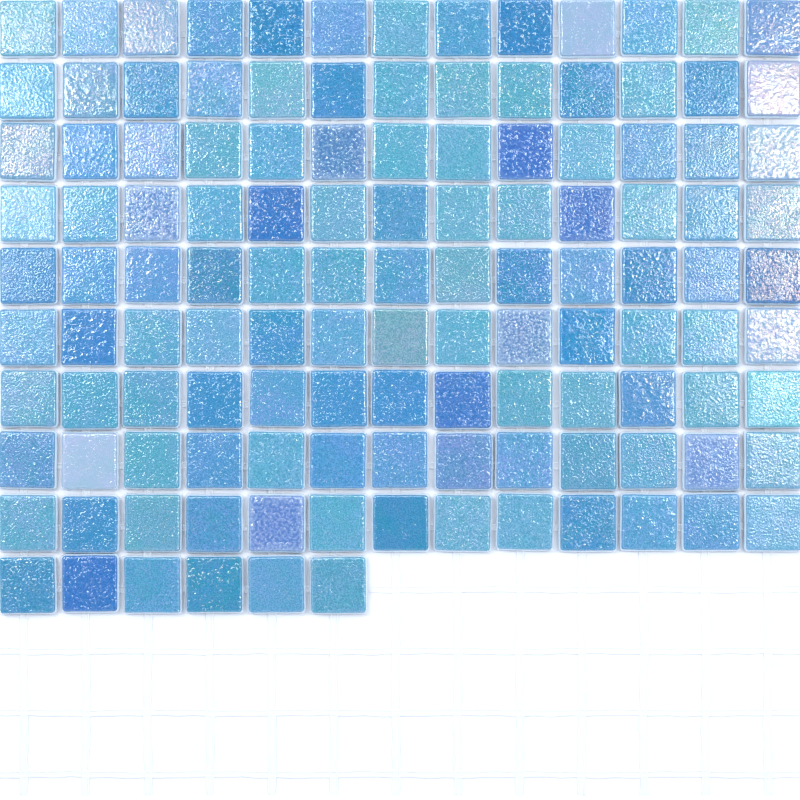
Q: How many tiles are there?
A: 123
